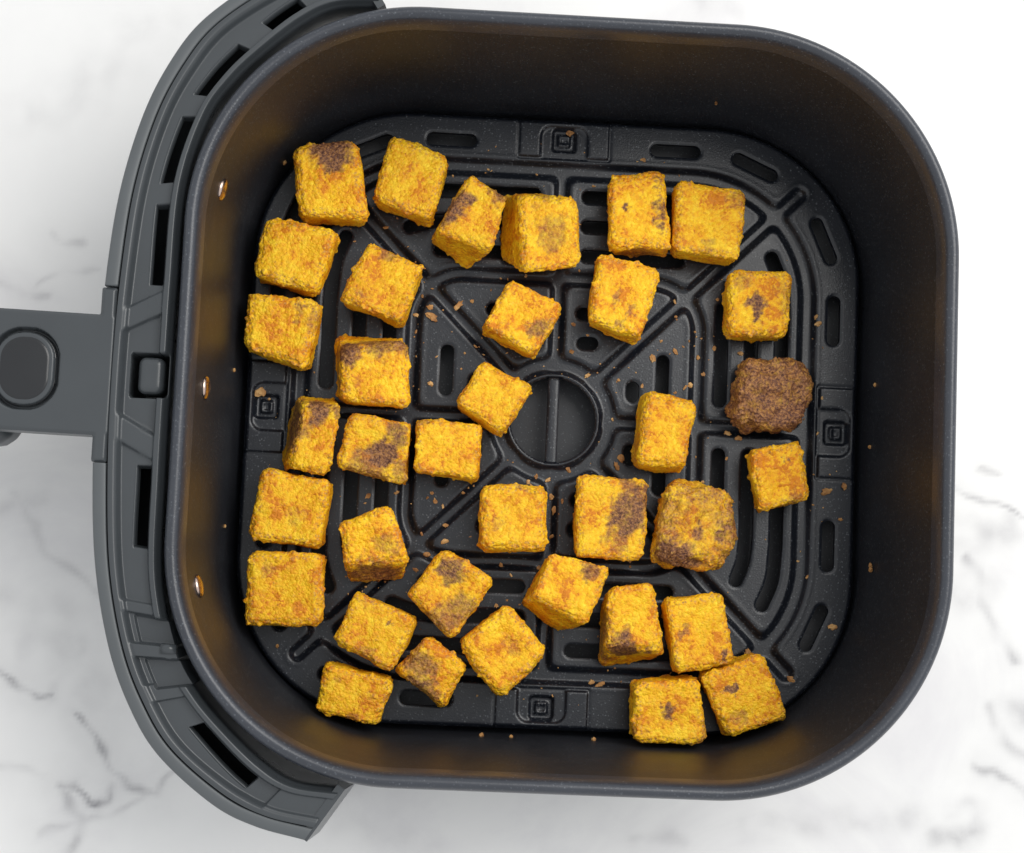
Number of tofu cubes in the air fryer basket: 36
